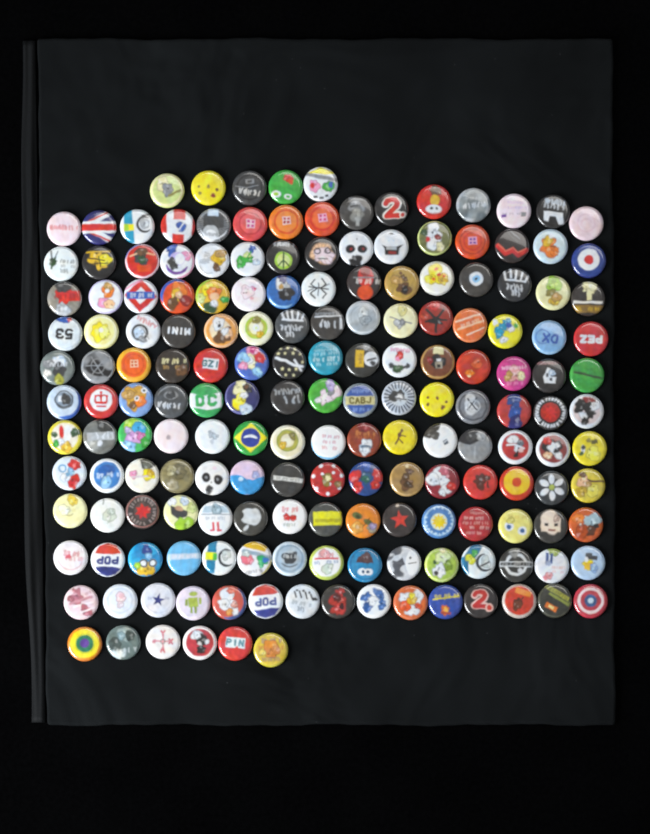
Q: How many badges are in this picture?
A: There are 176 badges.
